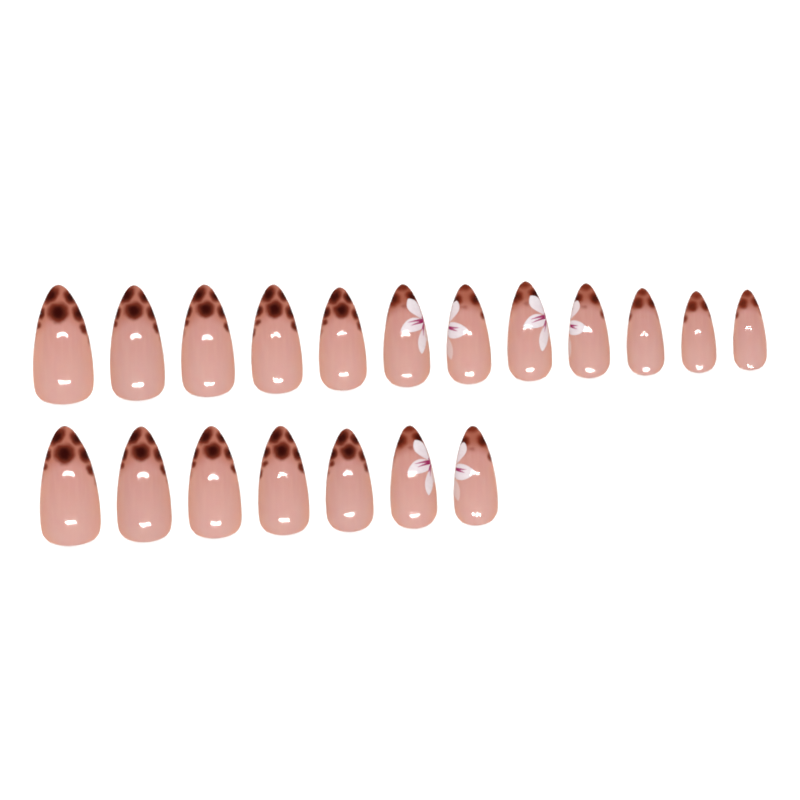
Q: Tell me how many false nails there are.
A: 19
